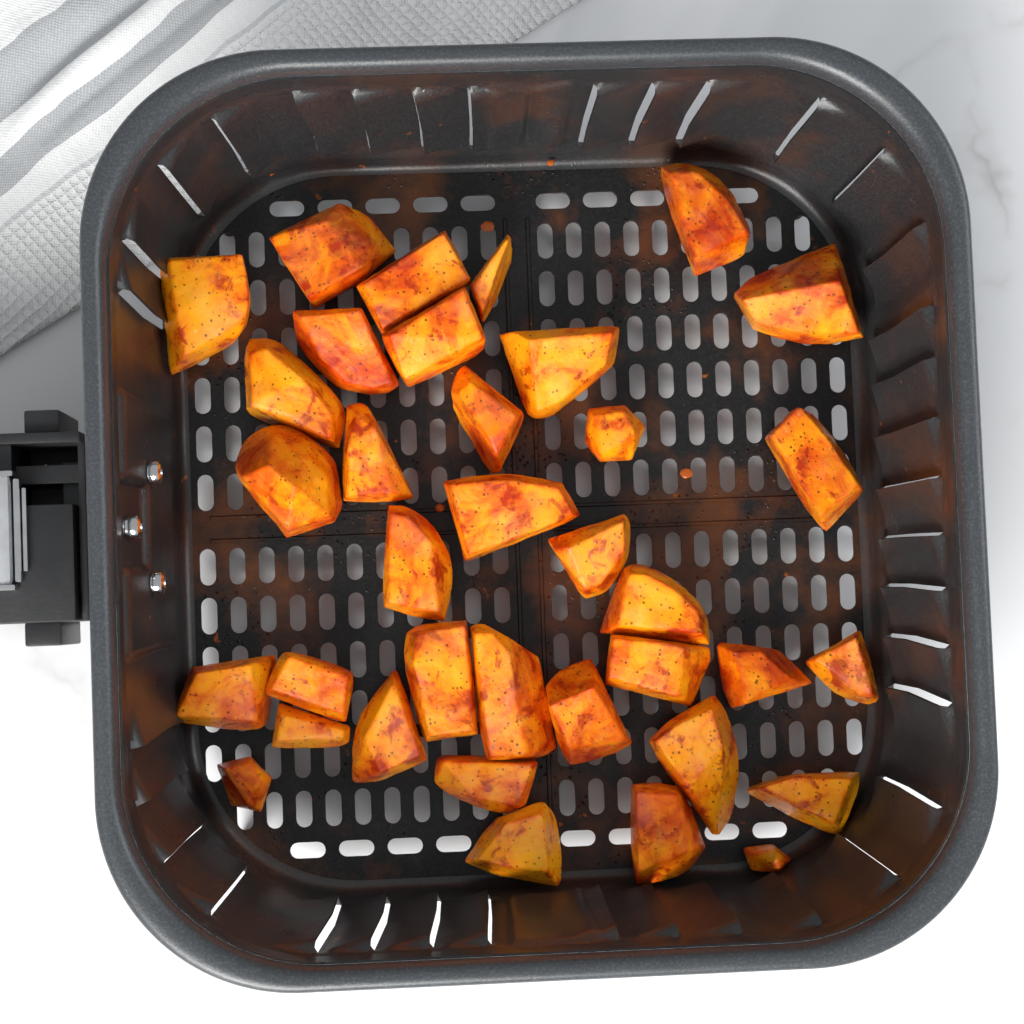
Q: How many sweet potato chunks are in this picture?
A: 36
